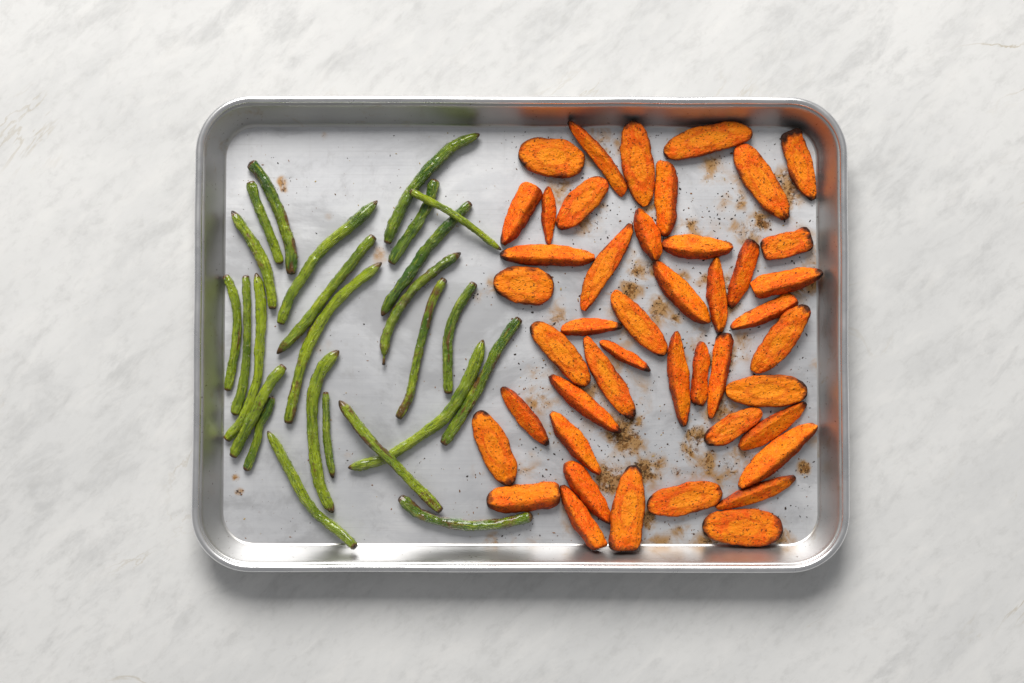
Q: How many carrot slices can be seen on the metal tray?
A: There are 45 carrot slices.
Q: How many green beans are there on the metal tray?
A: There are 25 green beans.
